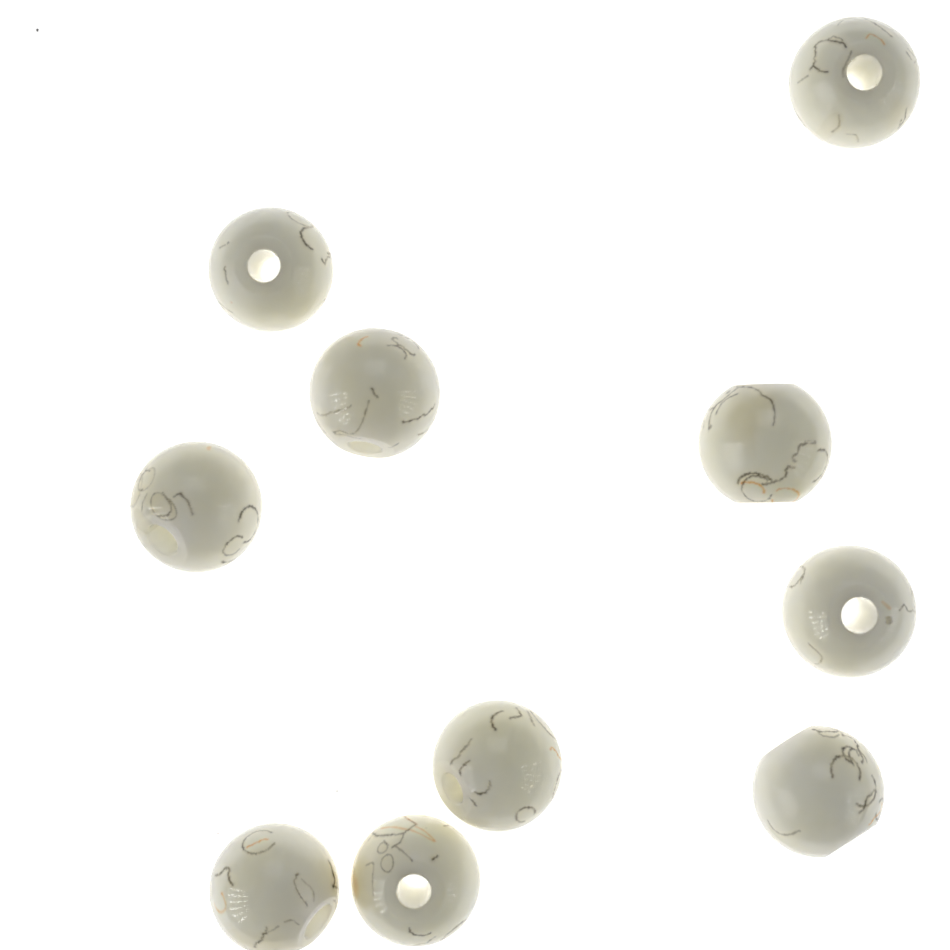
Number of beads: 10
